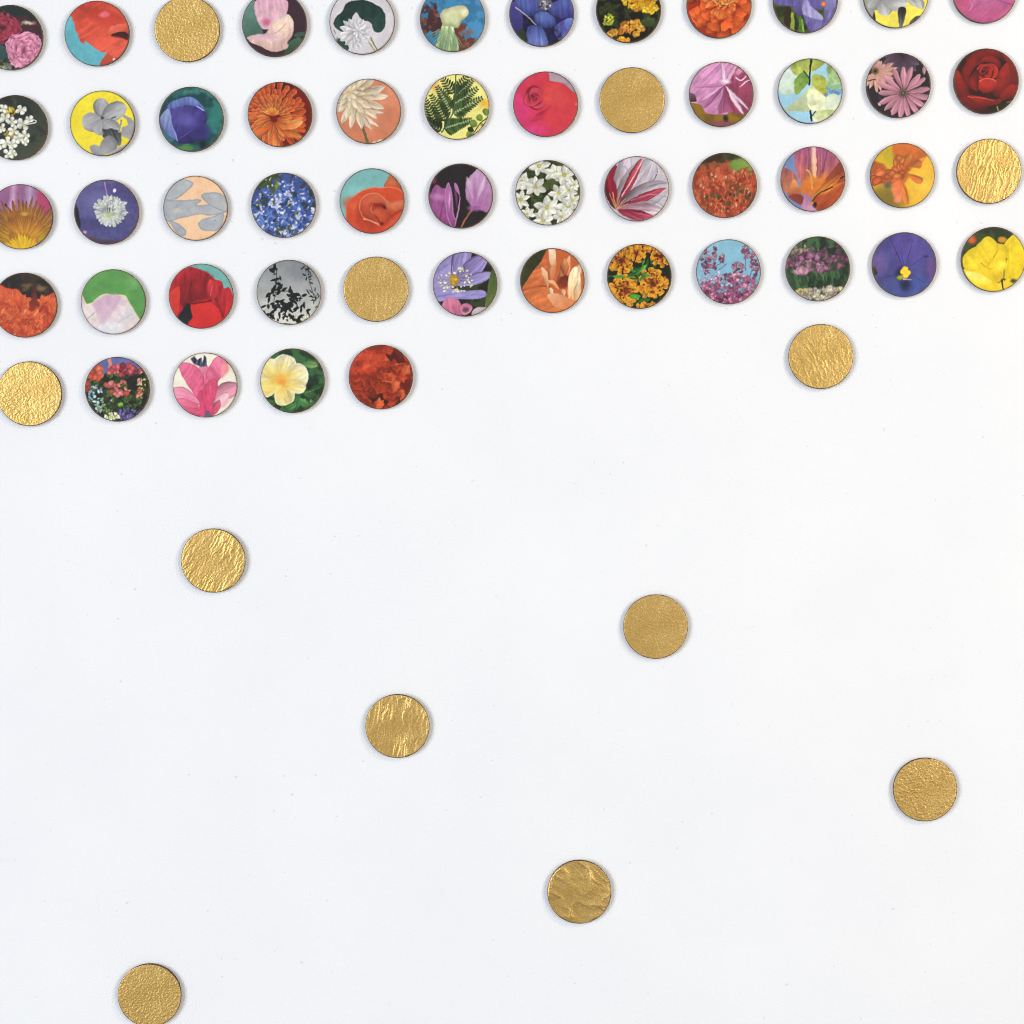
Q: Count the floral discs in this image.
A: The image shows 48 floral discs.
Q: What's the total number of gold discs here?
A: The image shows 12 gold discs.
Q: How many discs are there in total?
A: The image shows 60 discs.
